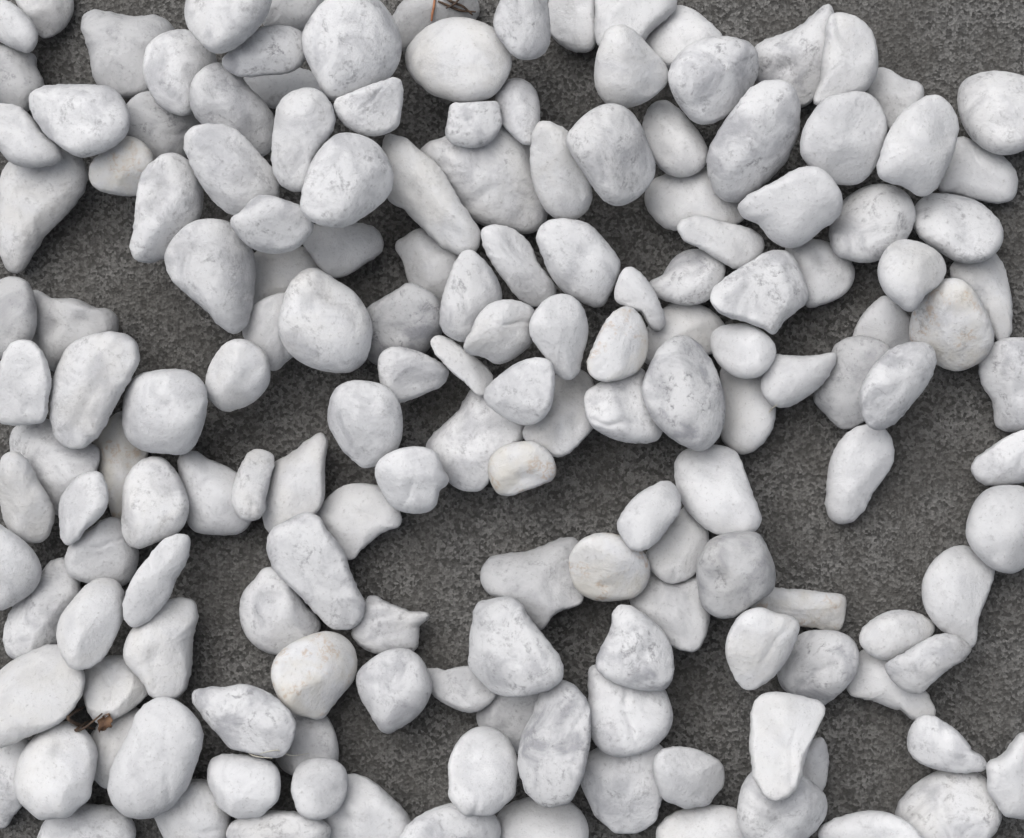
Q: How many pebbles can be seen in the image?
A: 164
